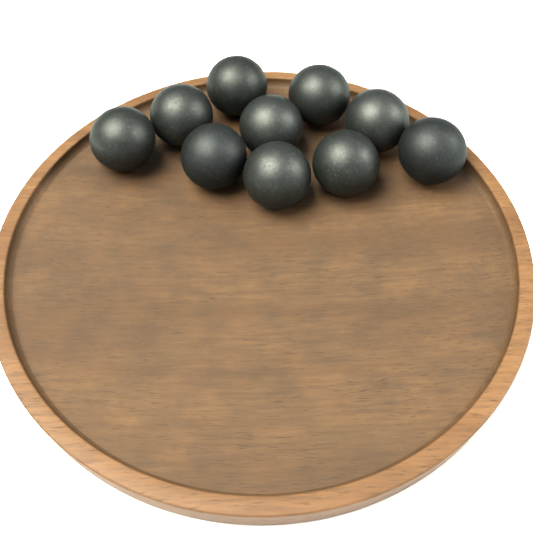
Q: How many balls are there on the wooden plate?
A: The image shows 10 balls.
